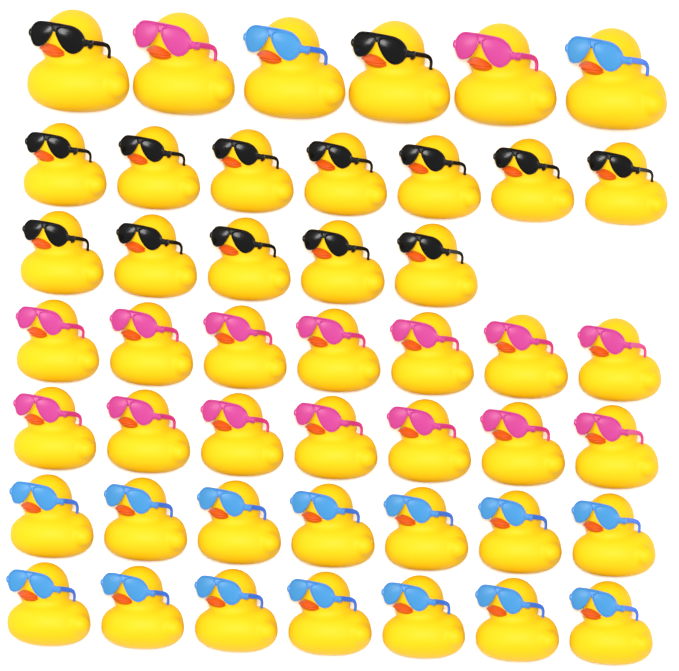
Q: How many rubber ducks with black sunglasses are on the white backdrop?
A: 14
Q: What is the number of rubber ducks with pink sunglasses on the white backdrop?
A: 16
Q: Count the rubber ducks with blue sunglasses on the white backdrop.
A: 16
